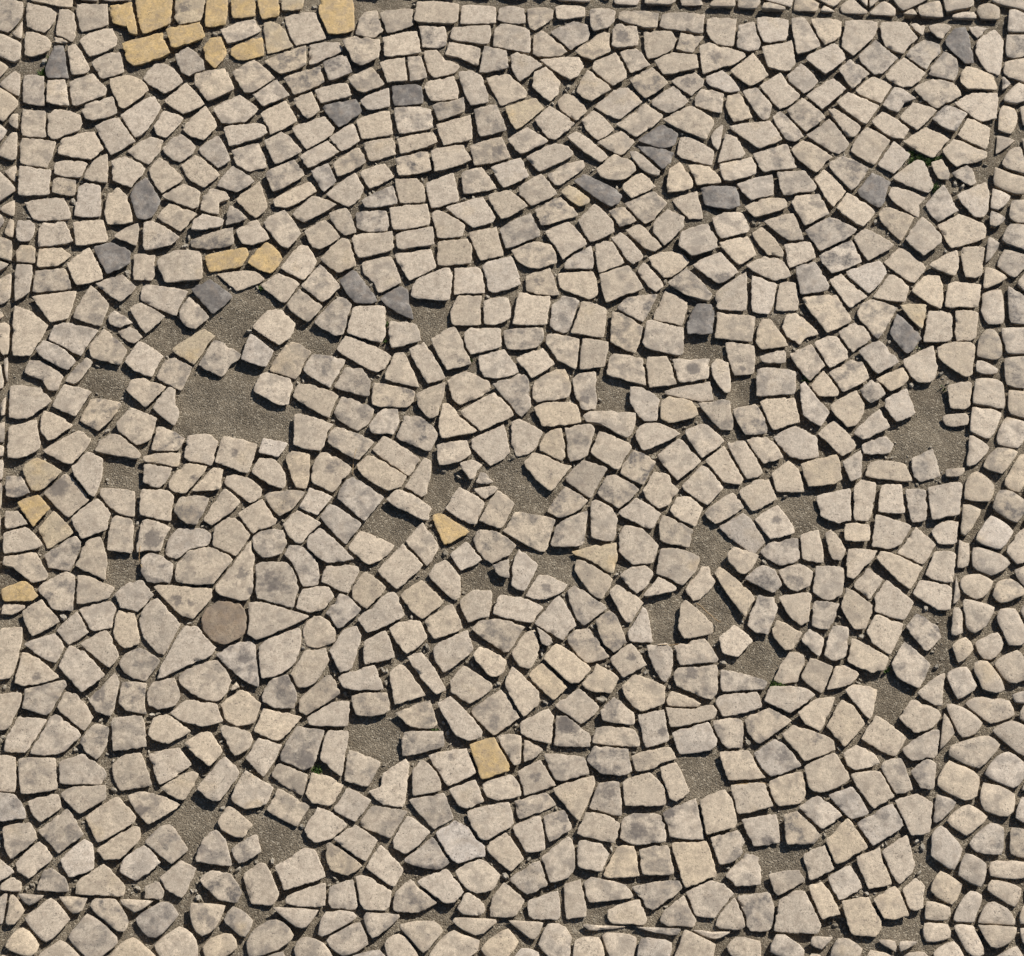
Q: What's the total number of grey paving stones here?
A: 16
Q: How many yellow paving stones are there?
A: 16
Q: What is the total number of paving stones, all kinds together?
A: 32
